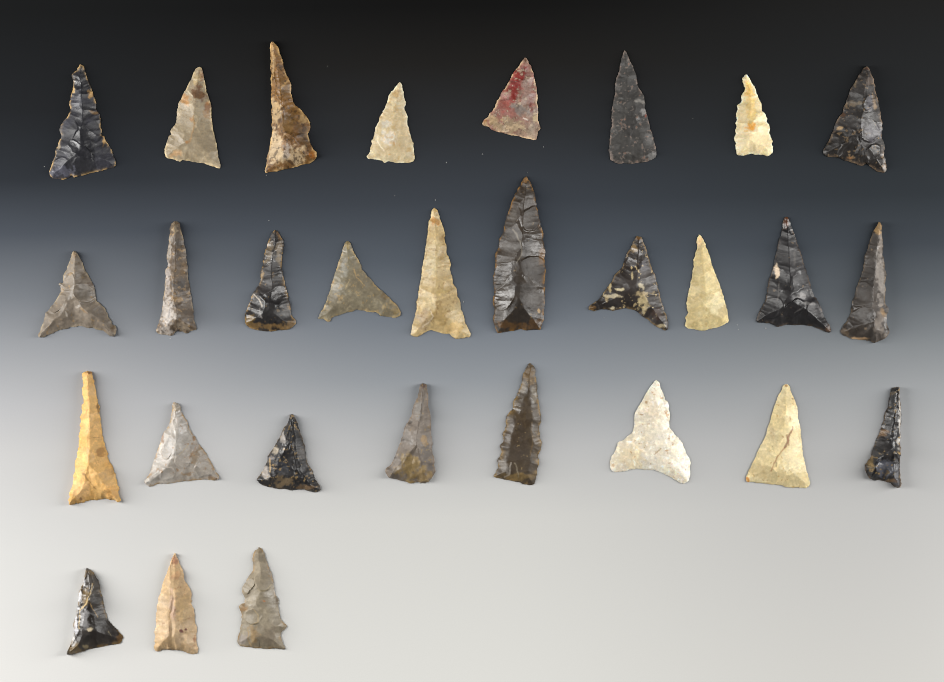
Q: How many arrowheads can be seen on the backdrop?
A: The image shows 29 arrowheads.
